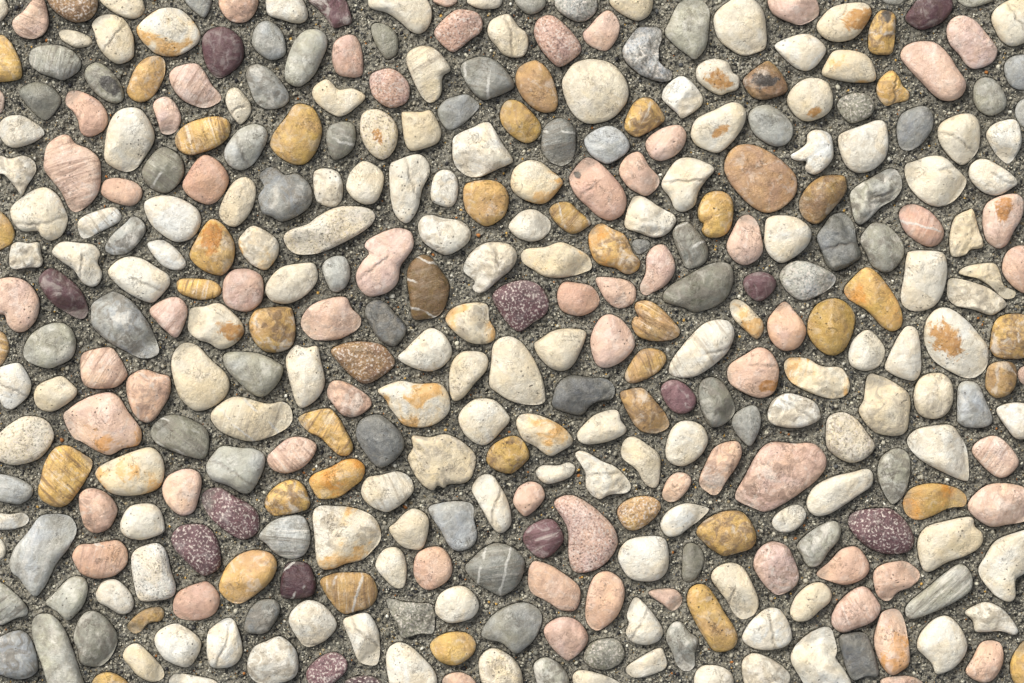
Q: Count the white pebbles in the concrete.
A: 133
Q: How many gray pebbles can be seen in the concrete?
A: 69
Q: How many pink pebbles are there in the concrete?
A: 66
